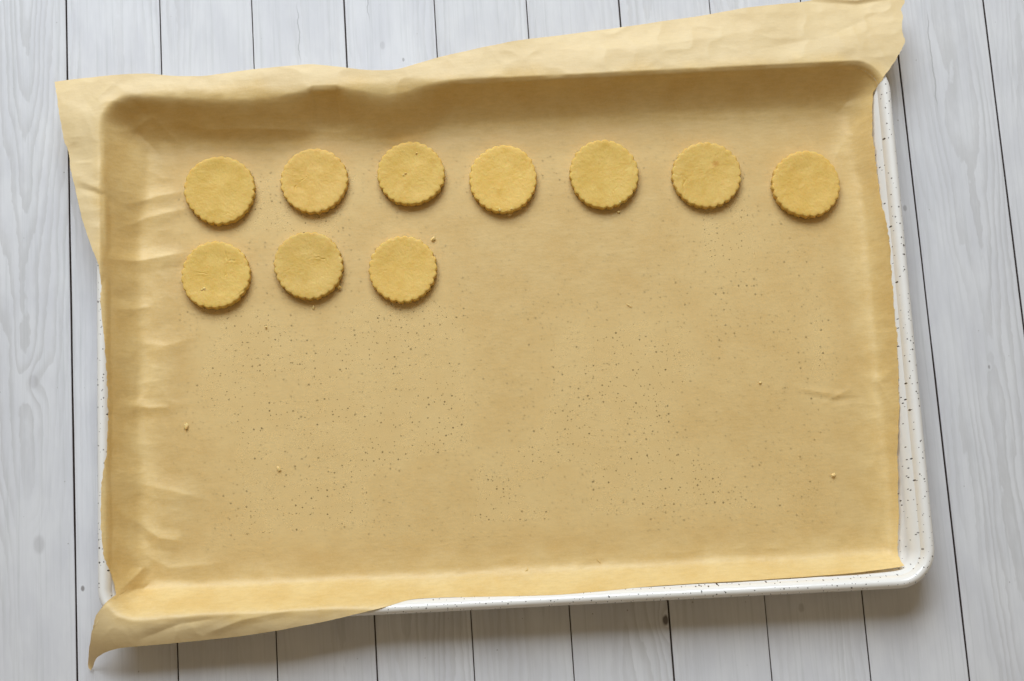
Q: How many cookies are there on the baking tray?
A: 10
